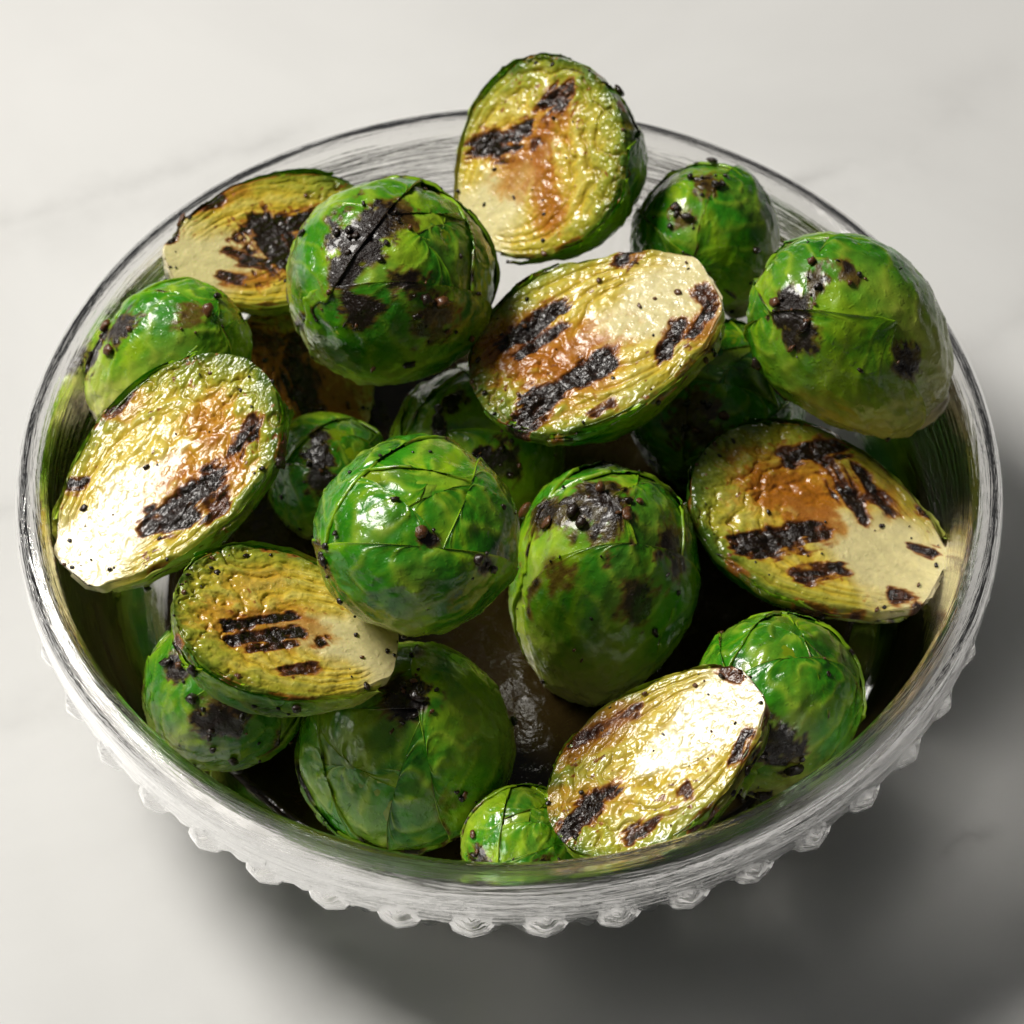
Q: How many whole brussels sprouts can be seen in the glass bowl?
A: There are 13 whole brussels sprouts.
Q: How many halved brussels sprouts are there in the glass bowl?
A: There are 8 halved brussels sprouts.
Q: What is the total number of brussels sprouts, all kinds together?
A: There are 21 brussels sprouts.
